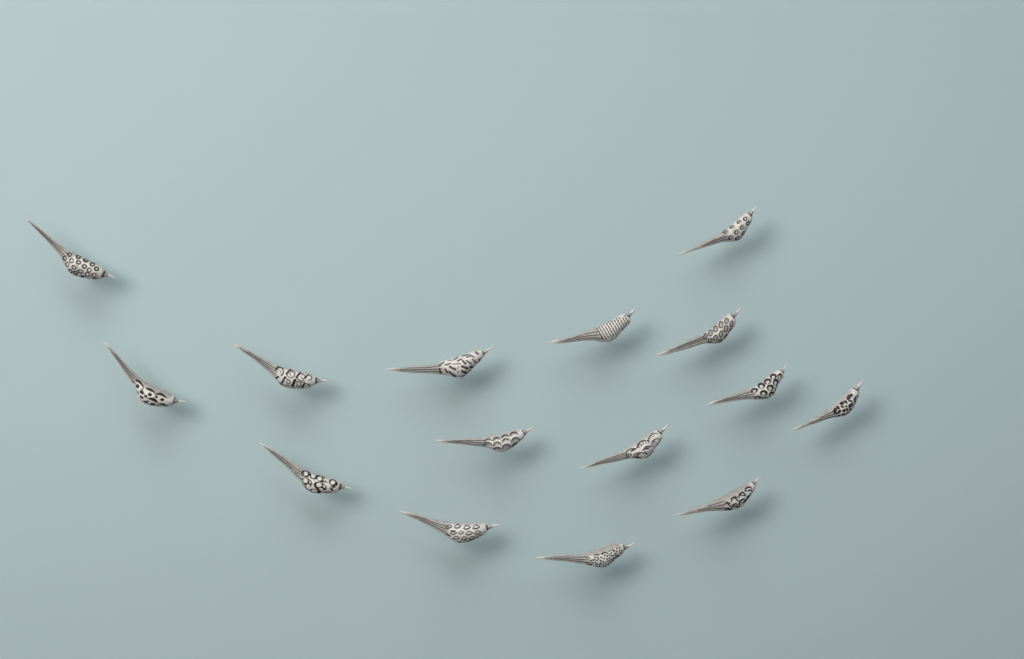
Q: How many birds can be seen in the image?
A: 15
